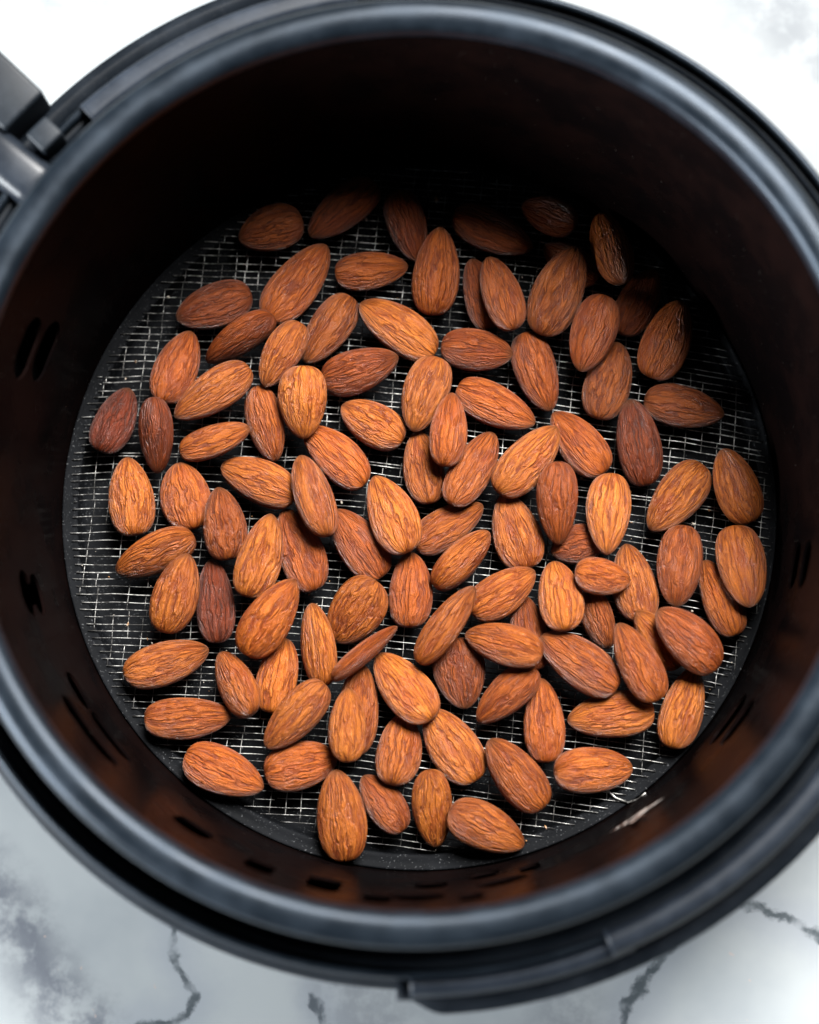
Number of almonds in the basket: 106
